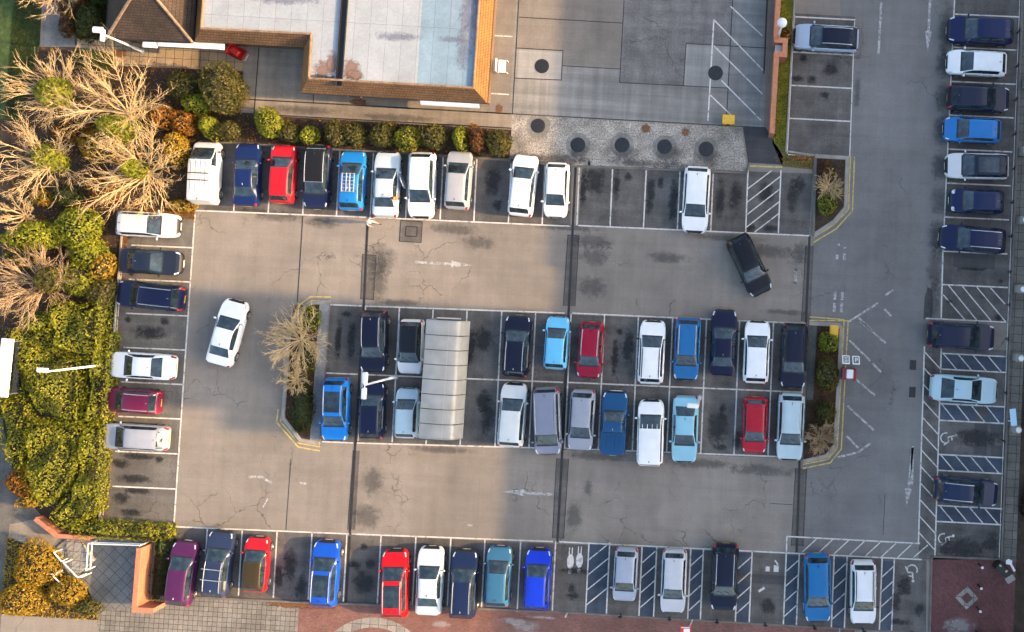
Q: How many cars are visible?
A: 65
